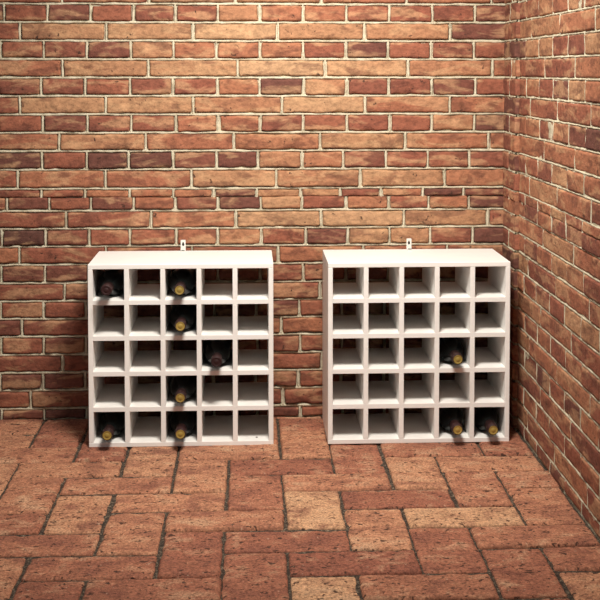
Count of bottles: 10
